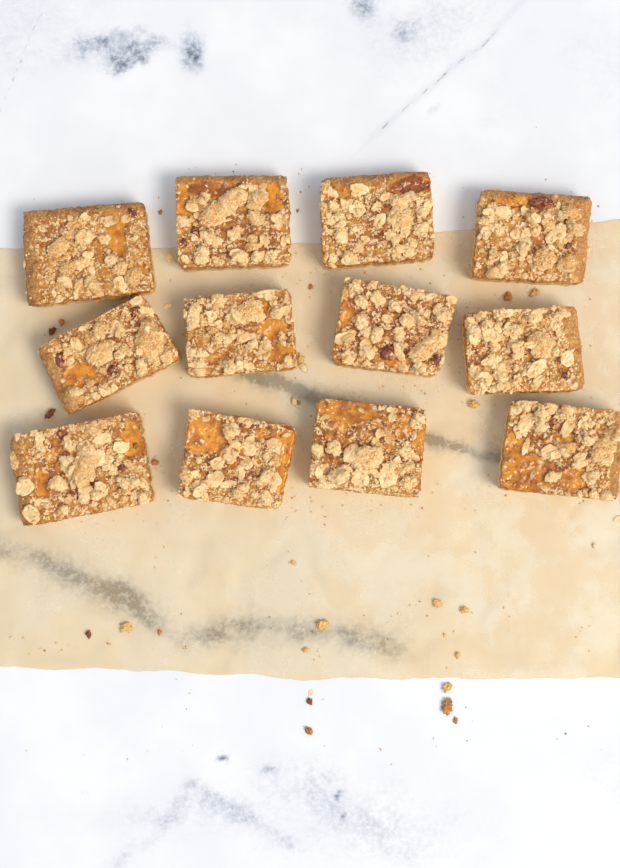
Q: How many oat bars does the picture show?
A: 12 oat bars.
